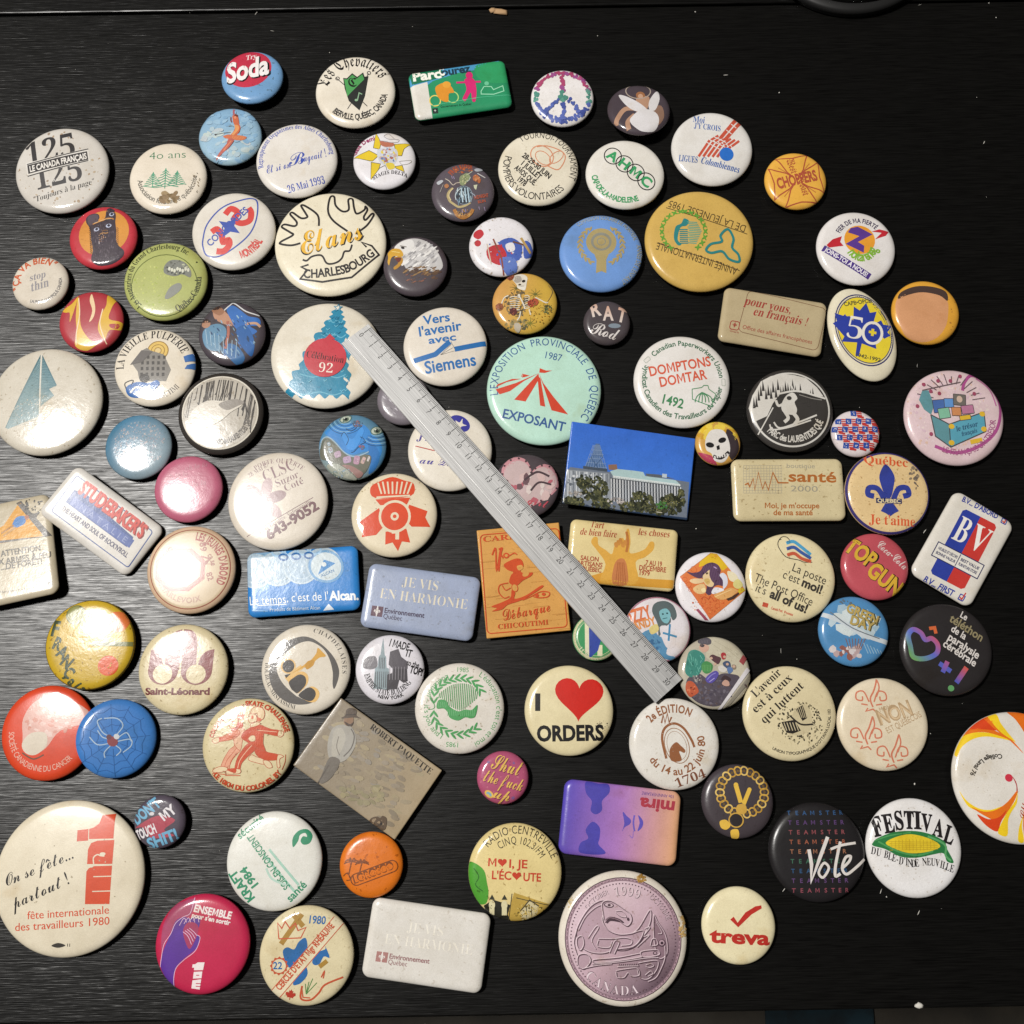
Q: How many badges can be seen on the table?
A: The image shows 99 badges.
